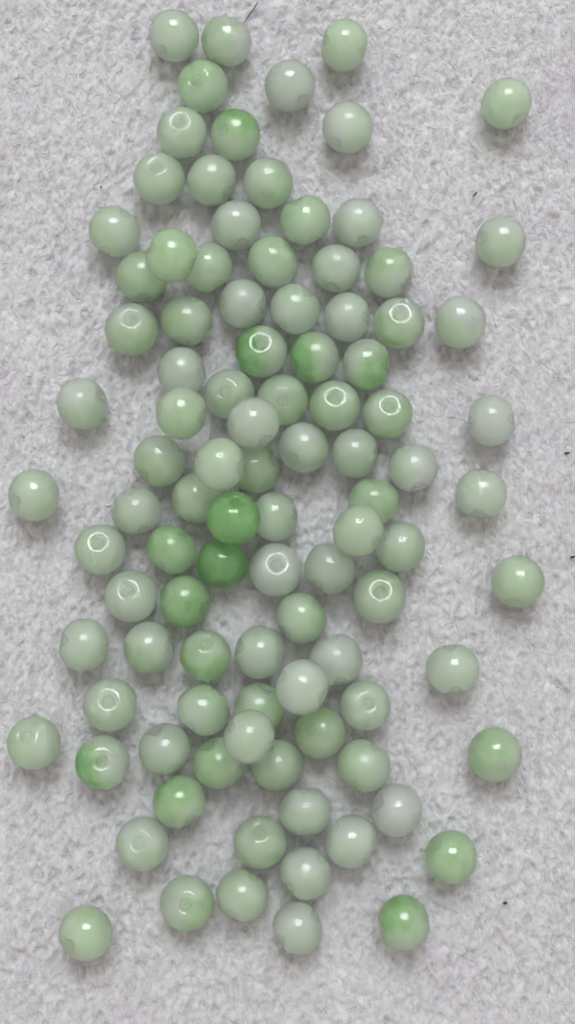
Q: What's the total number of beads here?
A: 100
